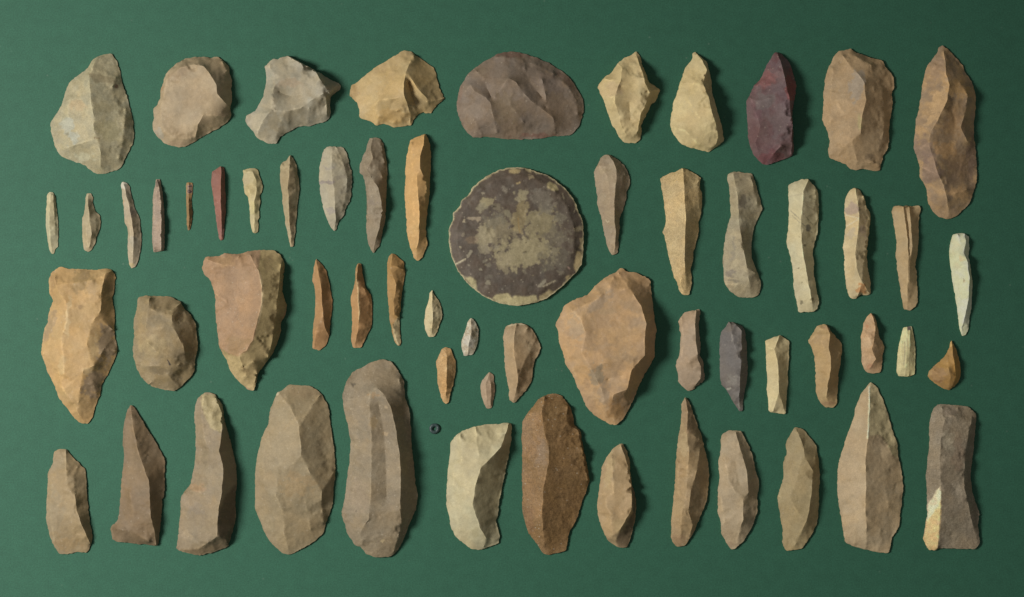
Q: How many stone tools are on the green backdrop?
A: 61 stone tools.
